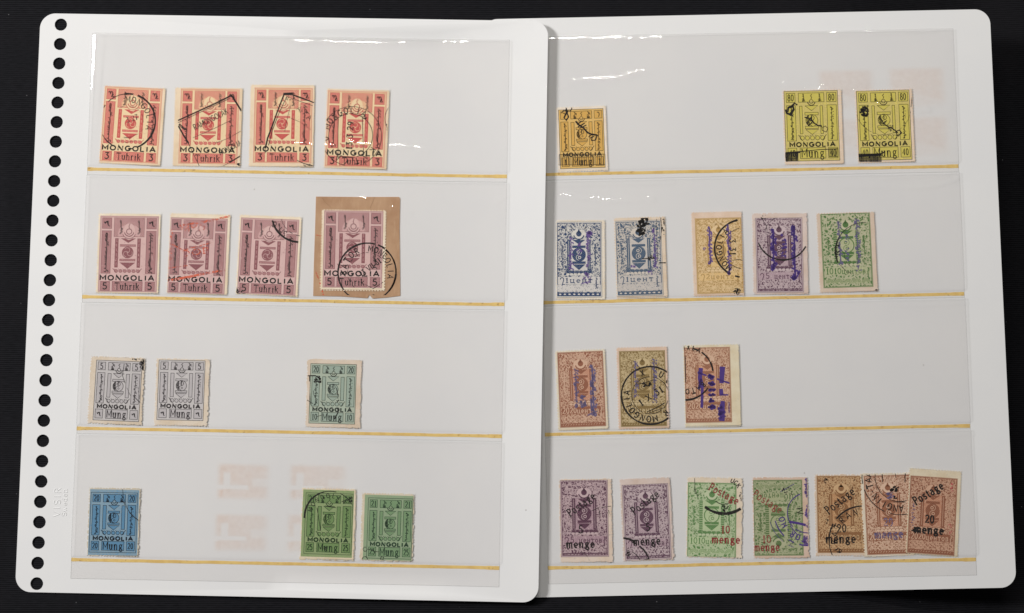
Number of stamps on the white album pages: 32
